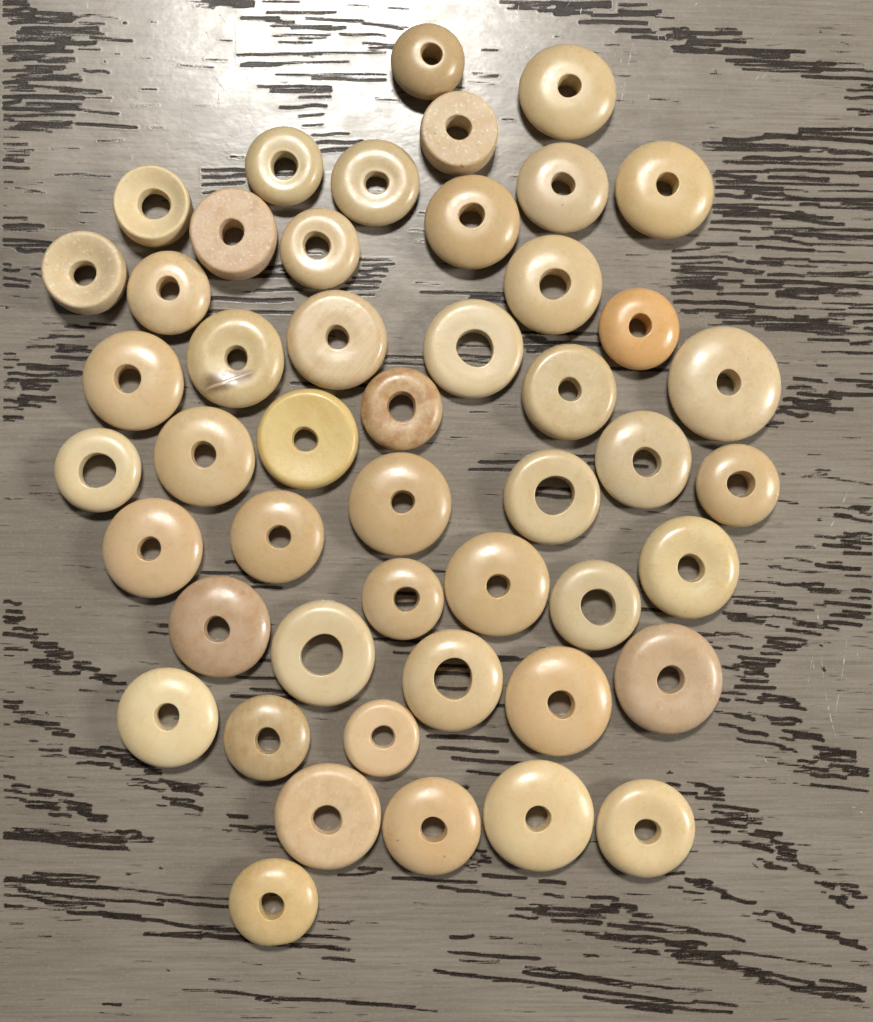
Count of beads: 48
